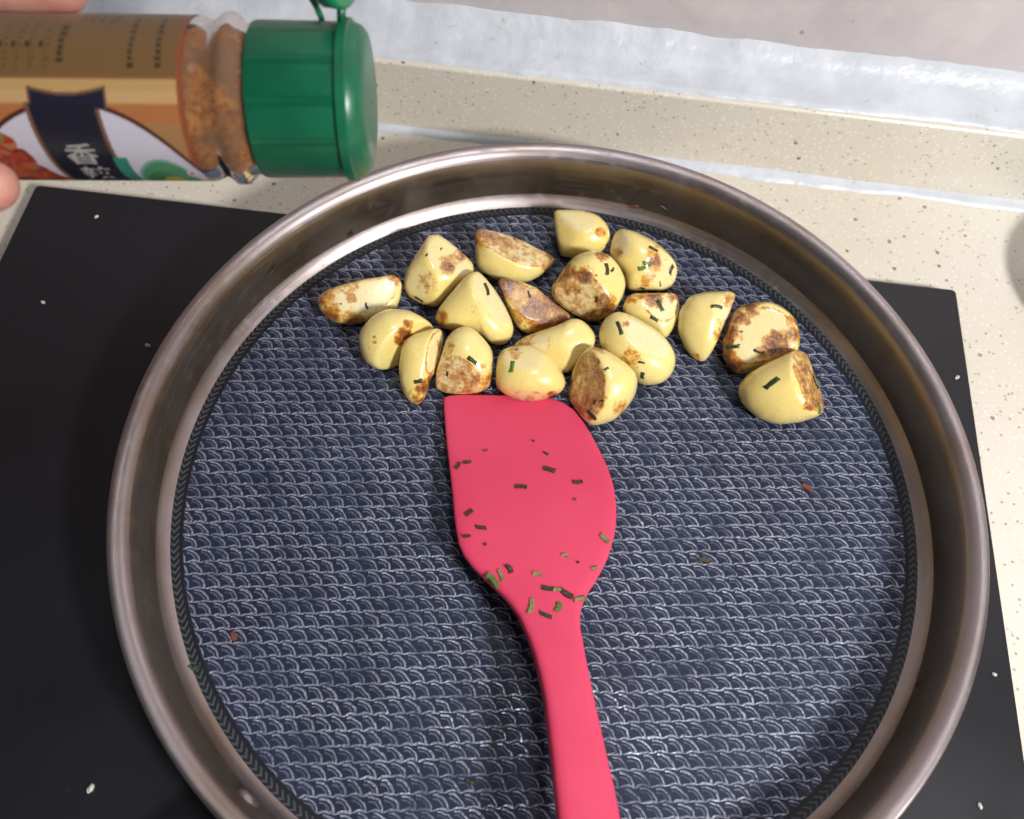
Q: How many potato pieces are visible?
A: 19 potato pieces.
